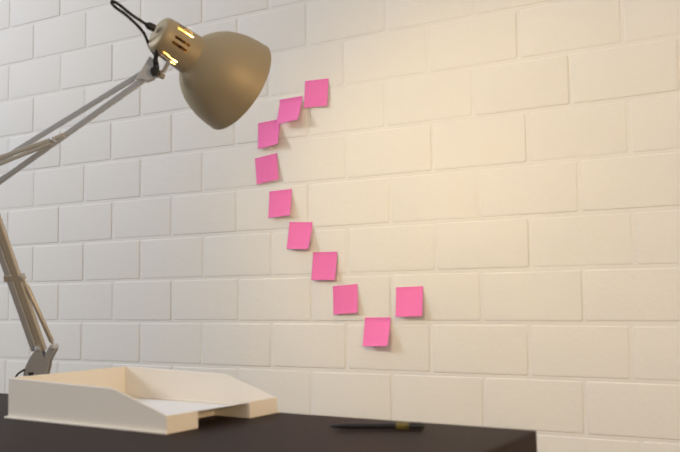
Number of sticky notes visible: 10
